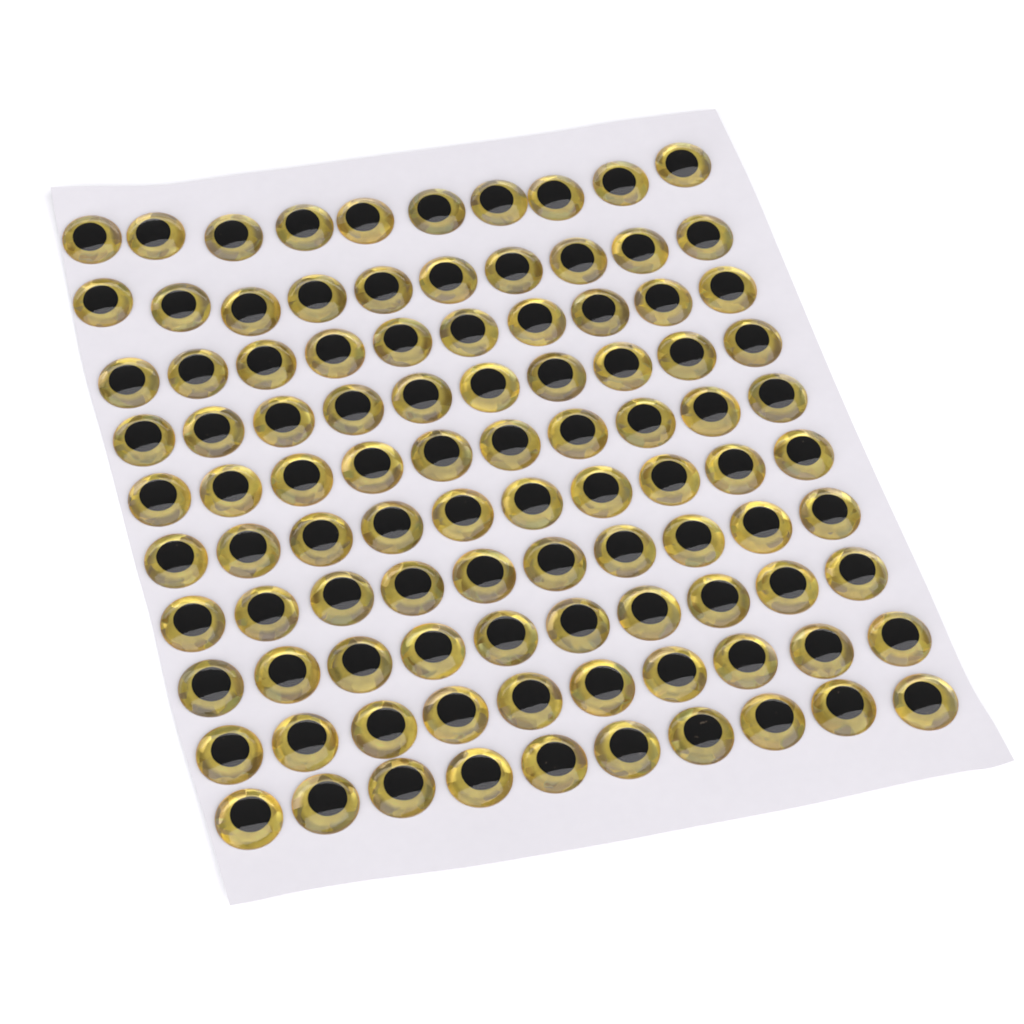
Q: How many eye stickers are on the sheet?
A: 100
